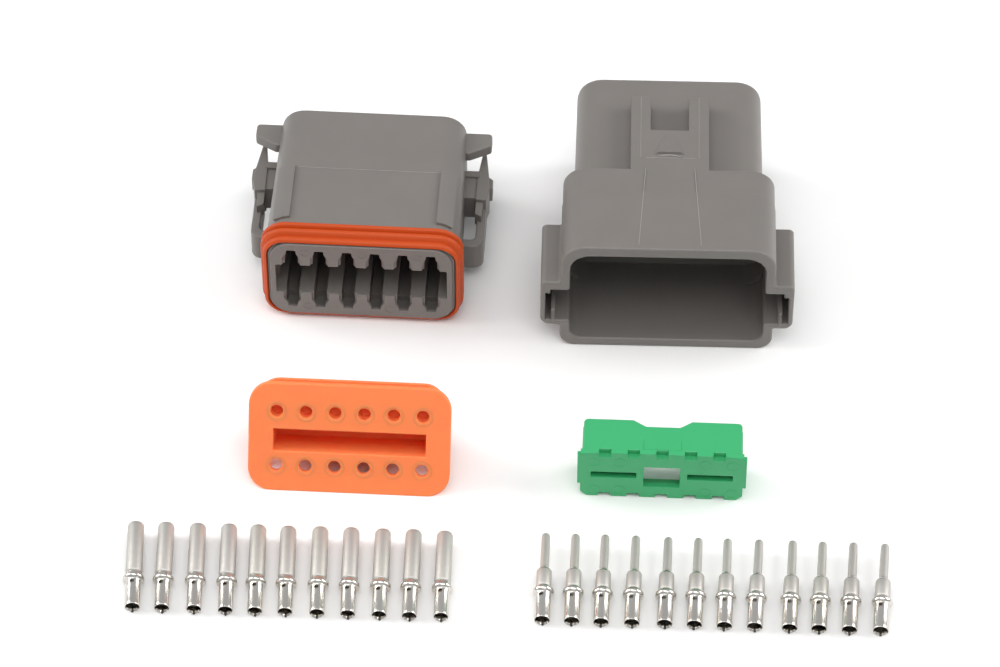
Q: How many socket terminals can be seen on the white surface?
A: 11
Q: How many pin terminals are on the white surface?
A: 12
